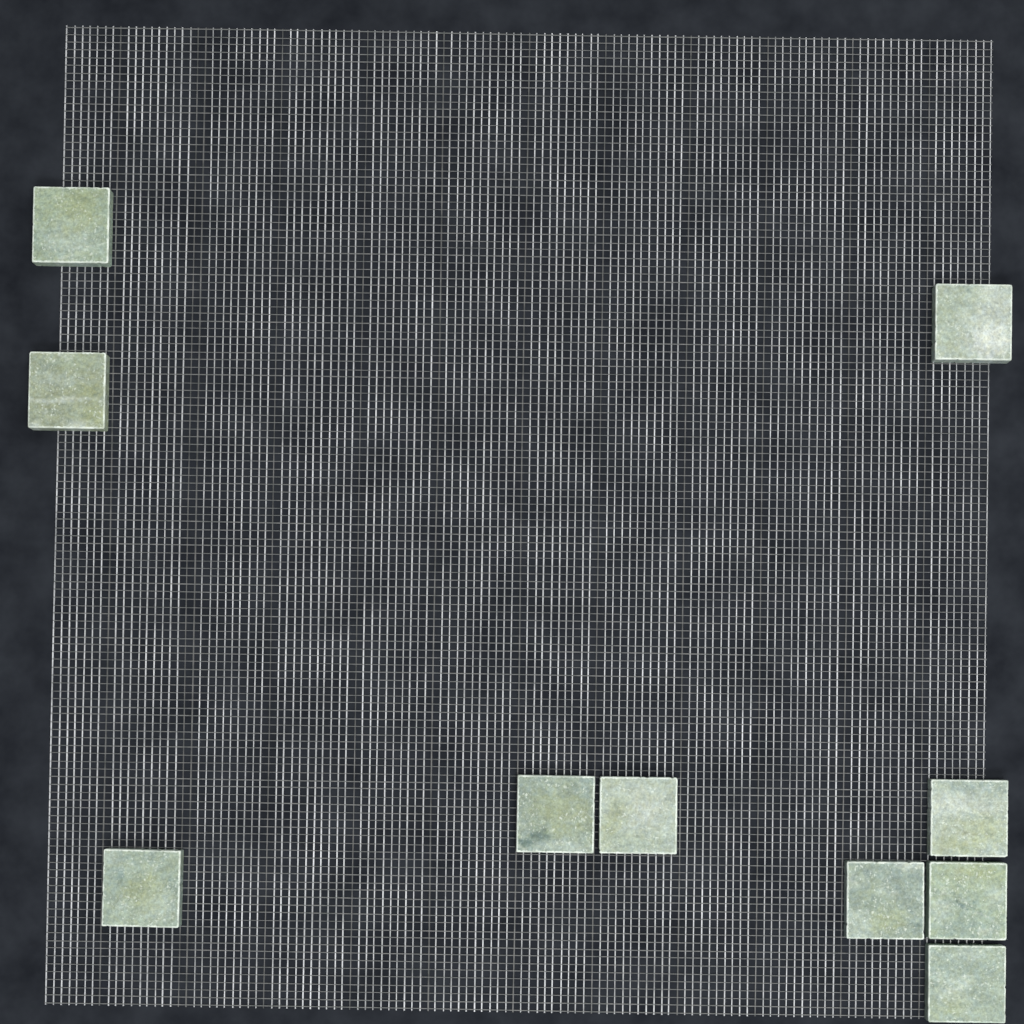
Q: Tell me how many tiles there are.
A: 10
